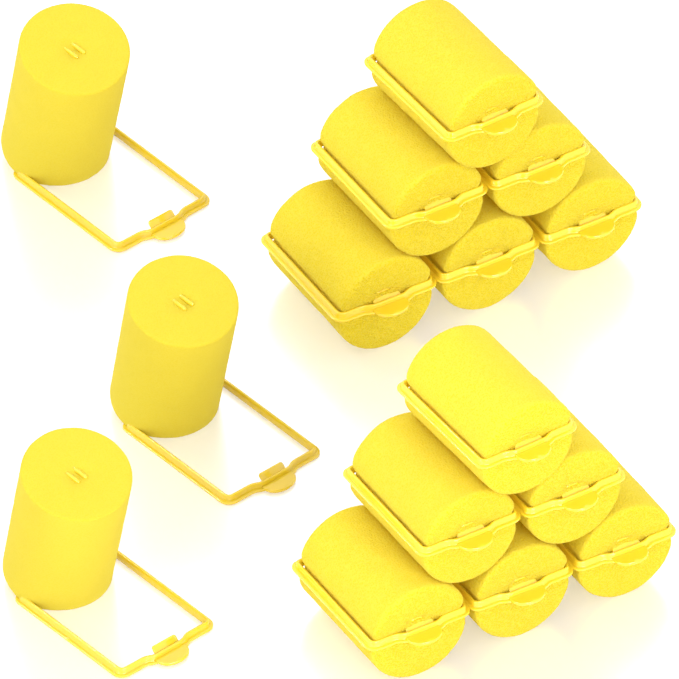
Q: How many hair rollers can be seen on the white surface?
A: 15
